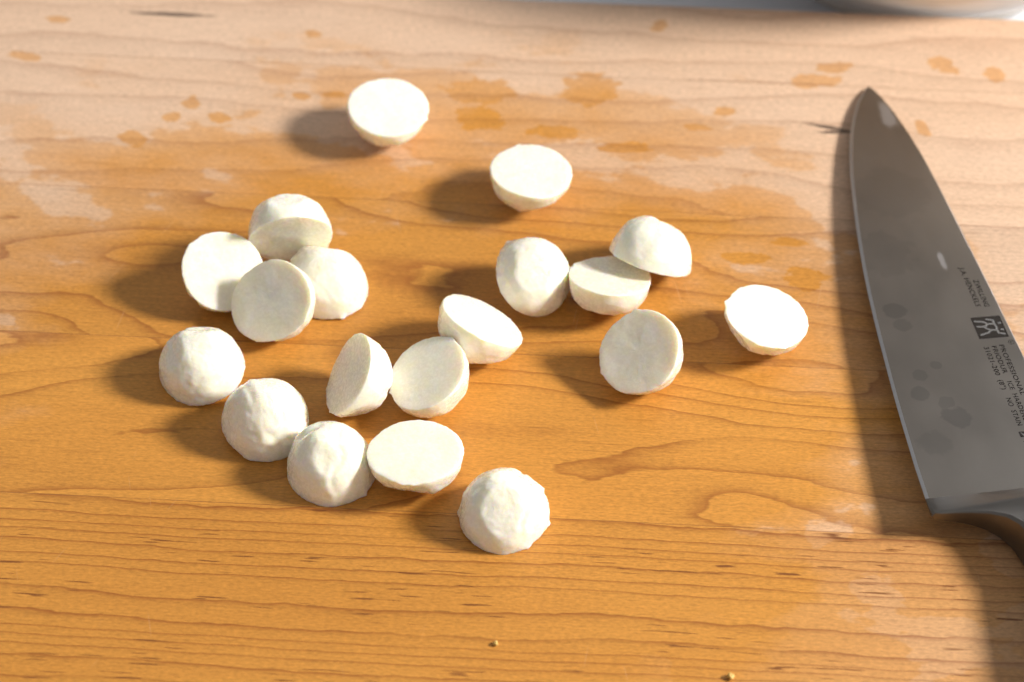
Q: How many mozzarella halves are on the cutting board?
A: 19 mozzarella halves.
